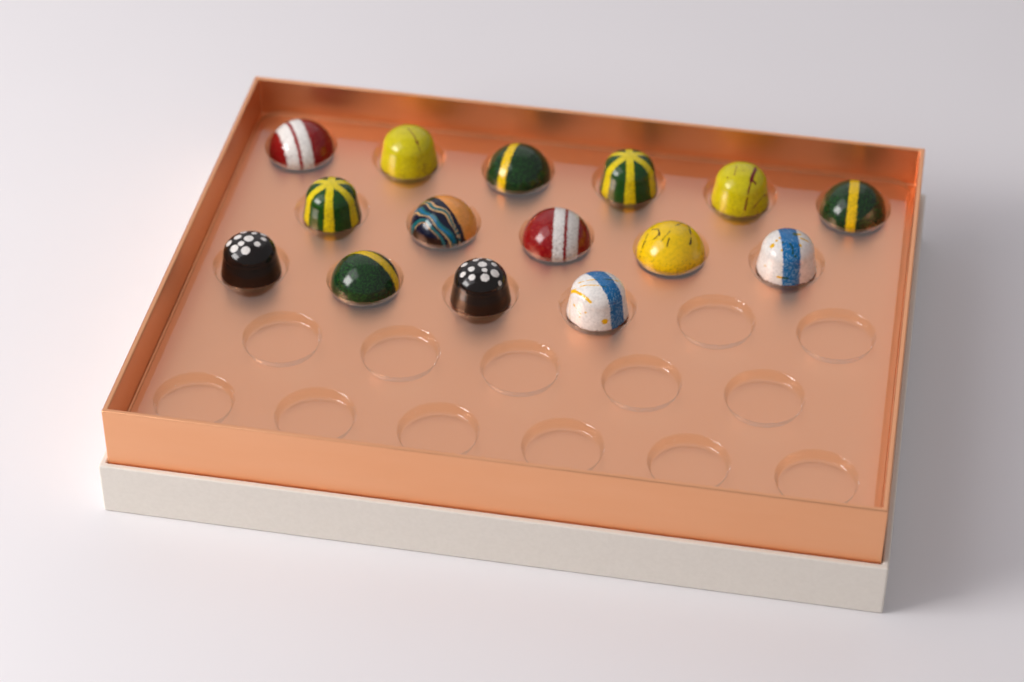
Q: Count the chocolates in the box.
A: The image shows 15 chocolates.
